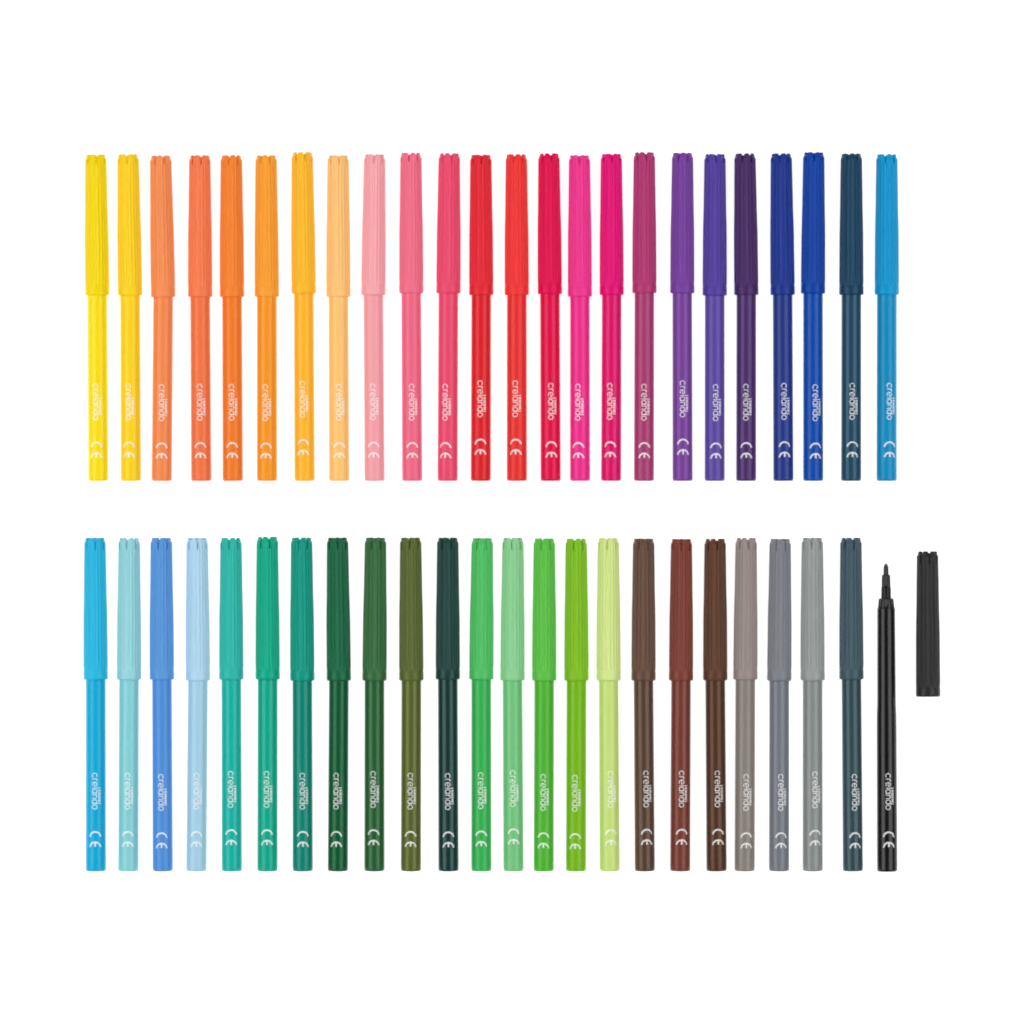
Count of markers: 48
